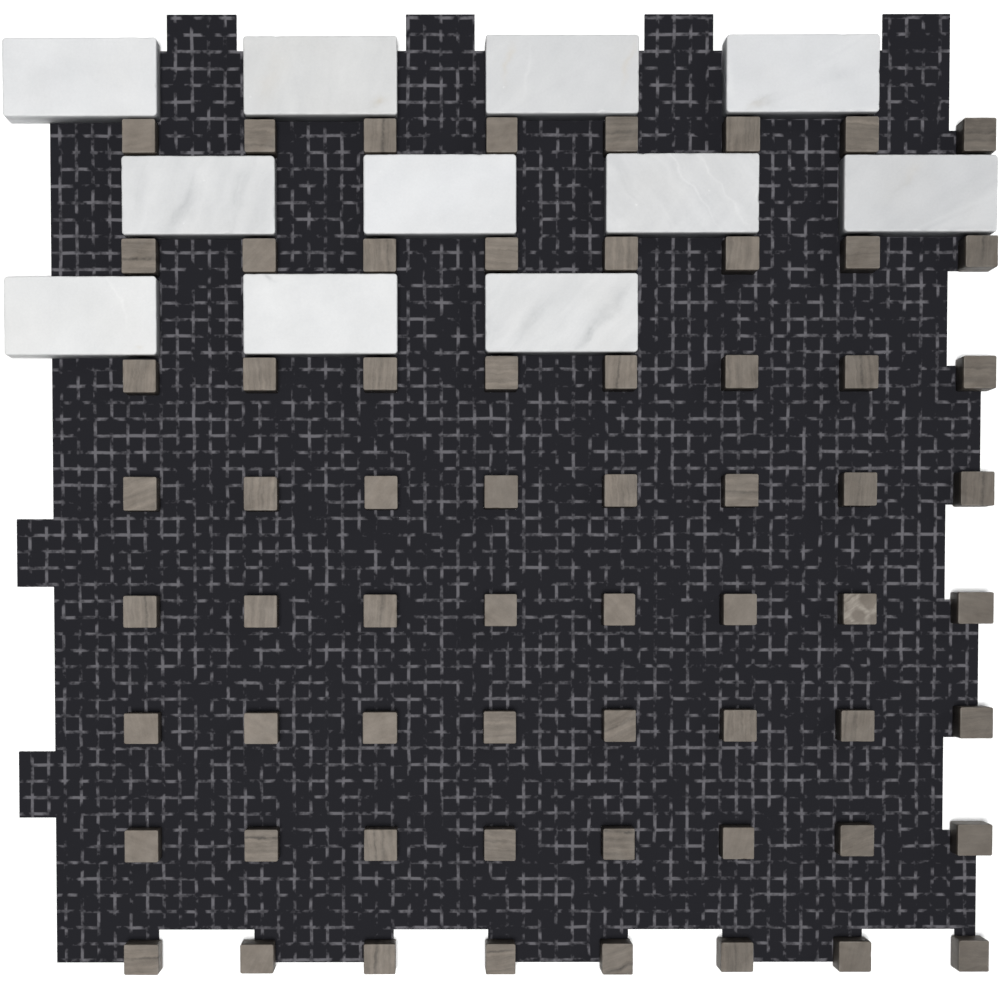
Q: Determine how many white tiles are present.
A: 11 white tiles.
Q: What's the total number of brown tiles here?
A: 64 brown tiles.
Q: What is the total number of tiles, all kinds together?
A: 75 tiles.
